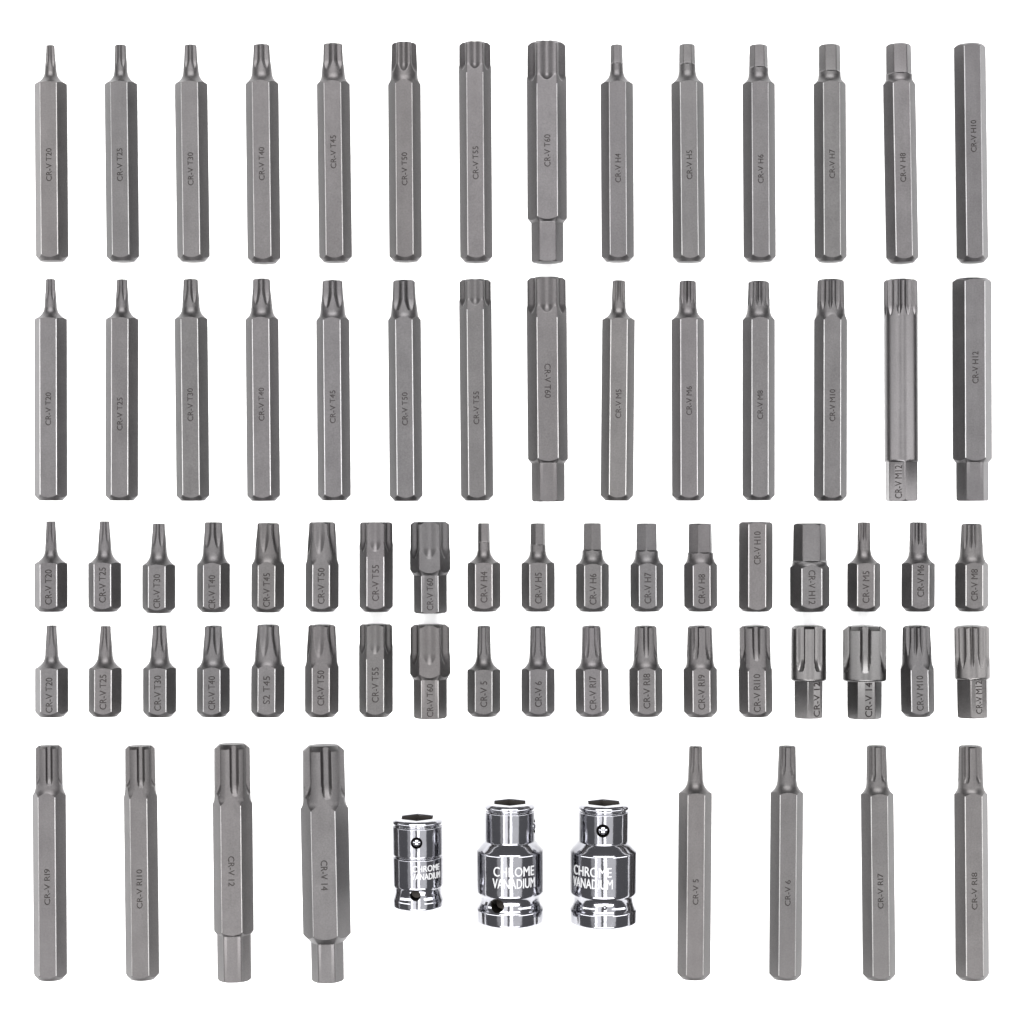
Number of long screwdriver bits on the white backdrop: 36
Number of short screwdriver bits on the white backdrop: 36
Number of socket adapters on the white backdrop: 3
